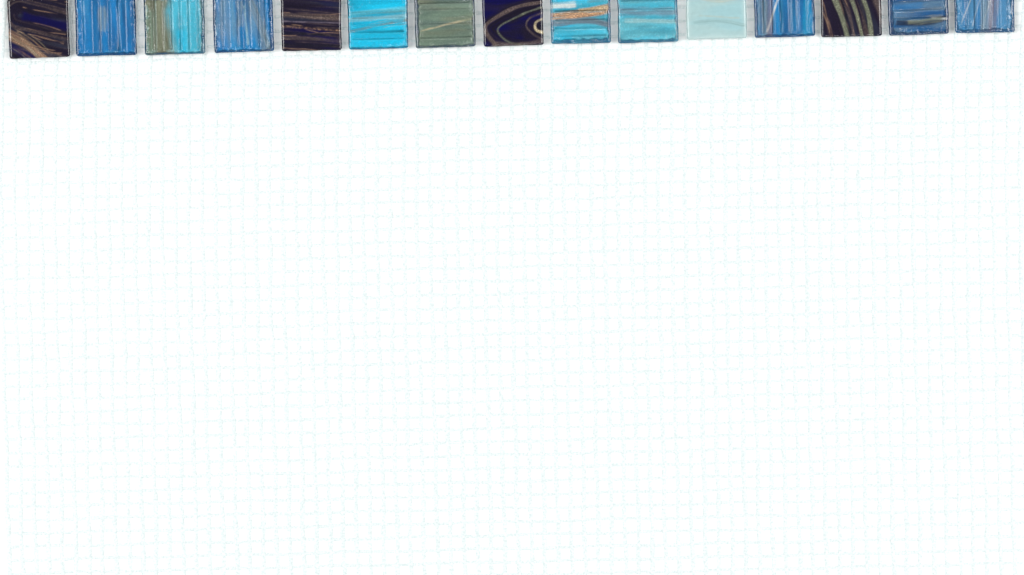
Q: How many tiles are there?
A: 15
